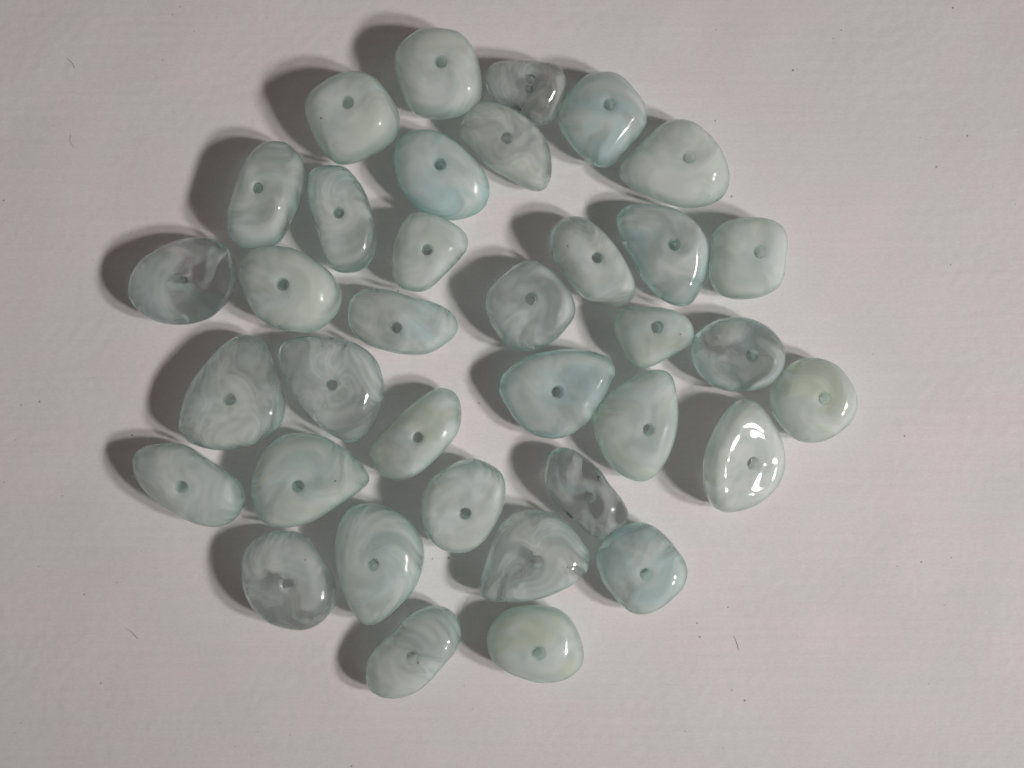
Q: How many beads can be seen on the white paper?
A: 36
